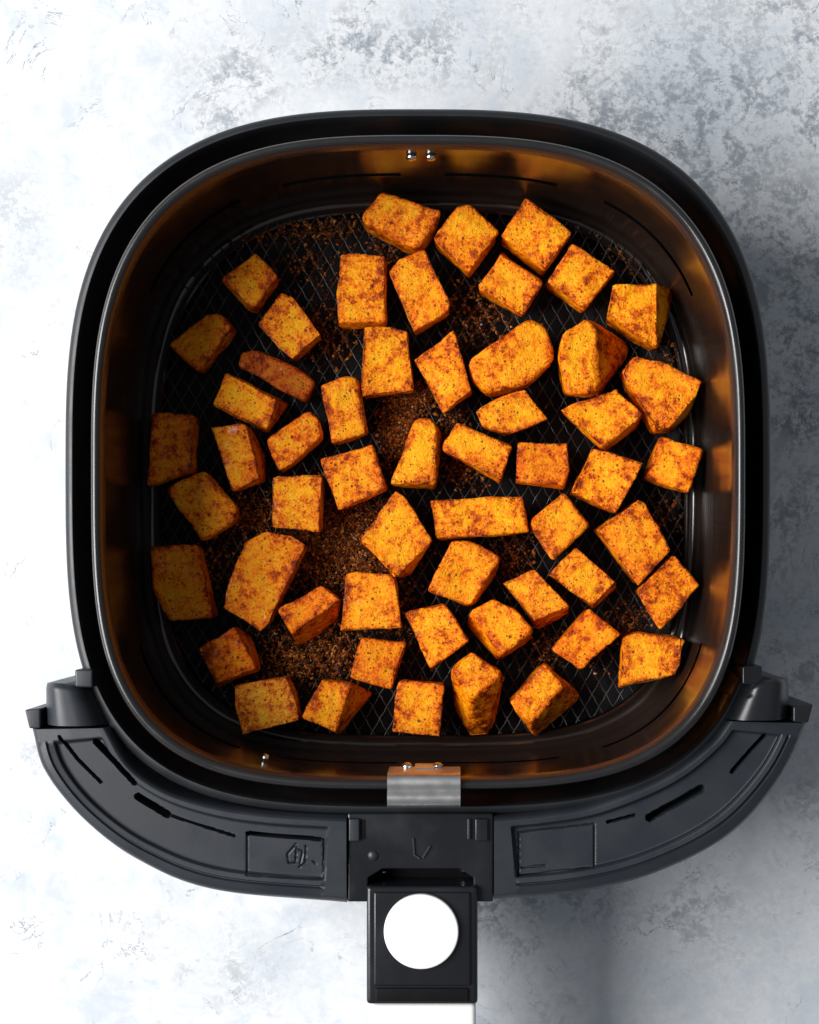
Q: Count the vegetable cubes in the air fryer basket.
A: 55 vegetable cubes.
